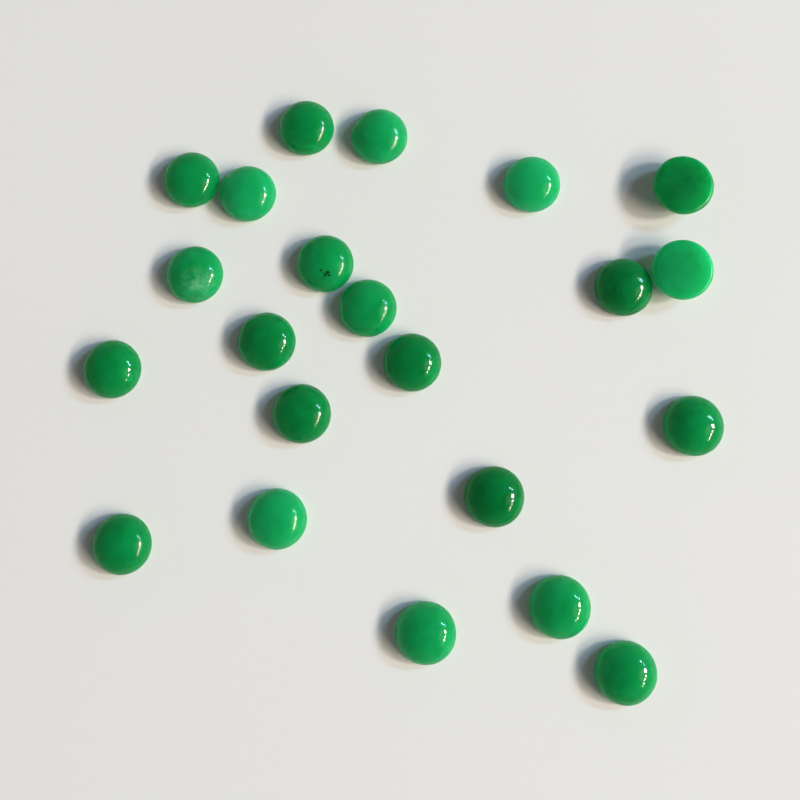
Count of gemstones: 22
